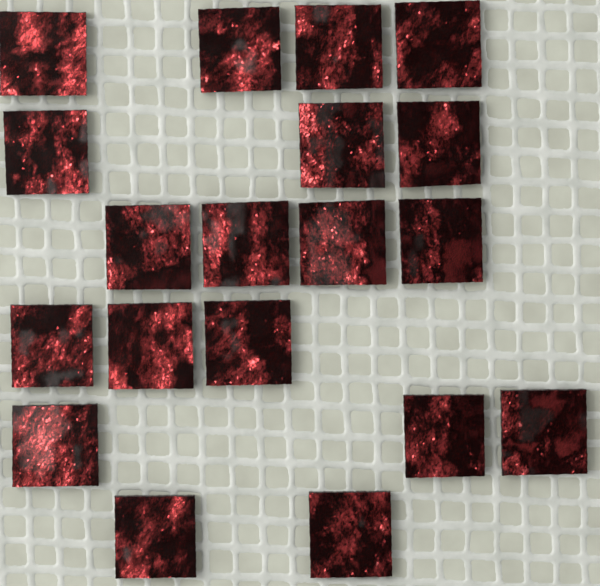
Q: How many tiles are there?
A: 19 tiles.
